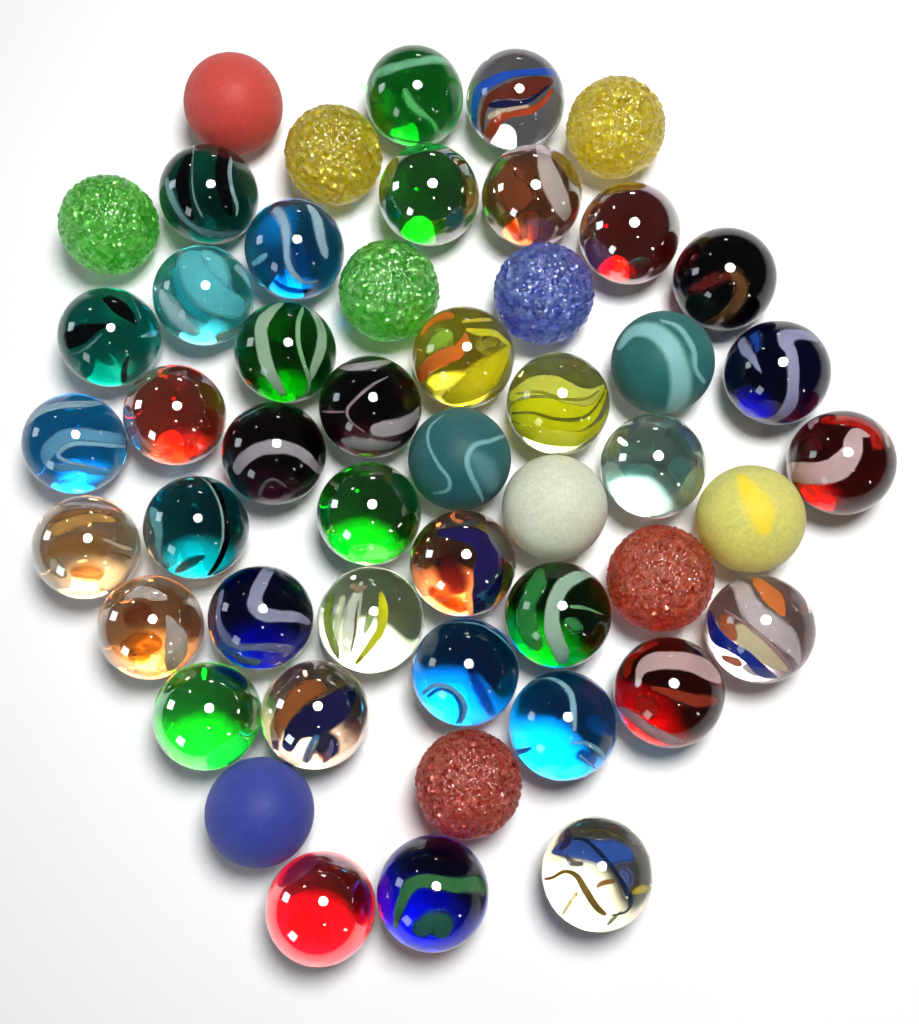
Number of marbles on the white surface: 50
